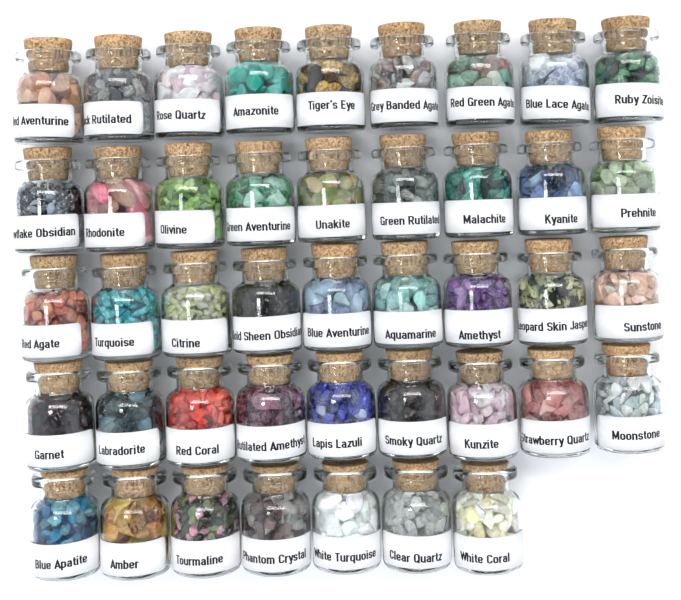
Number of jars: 43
